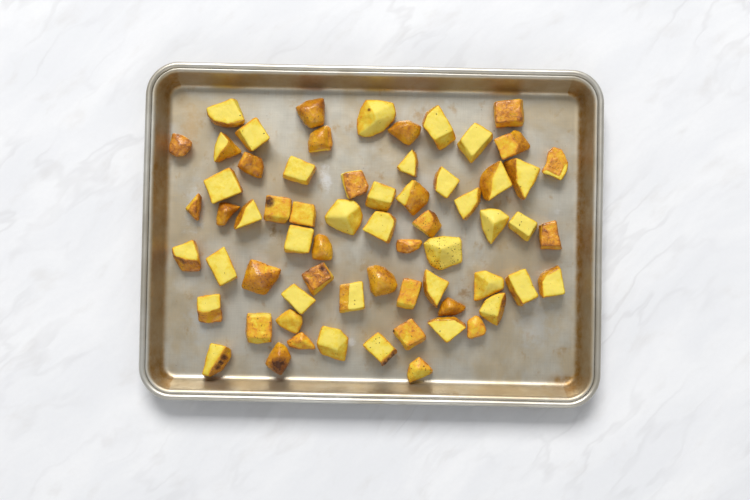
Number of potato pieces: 65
